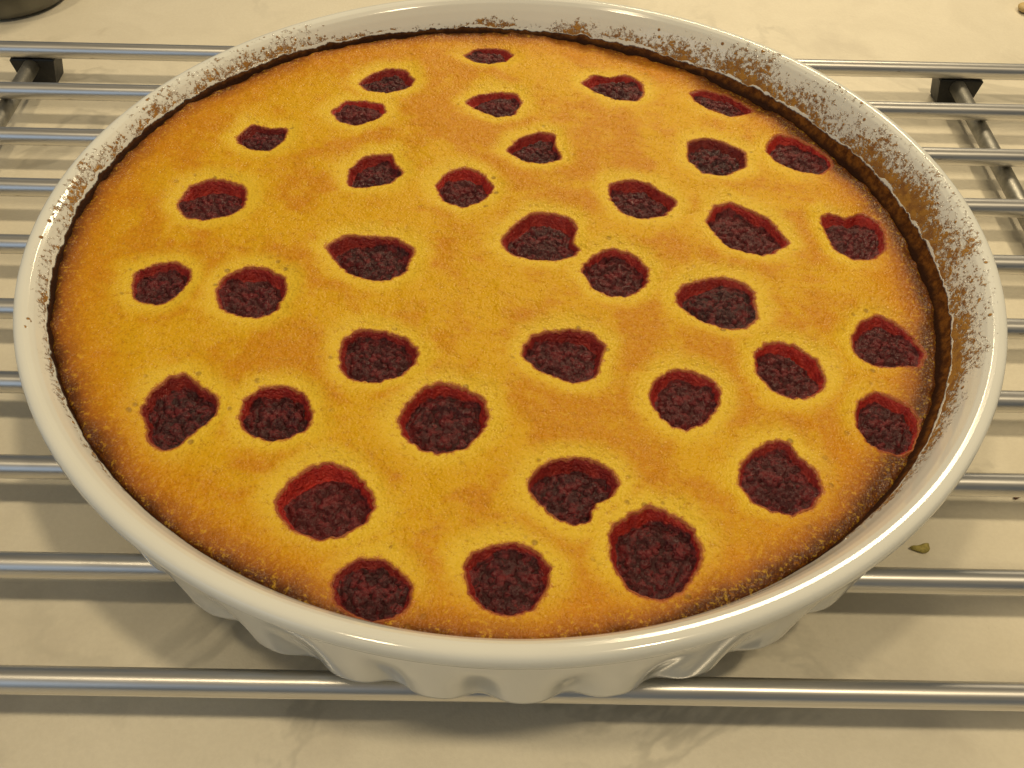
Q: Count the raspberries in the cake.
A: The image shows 37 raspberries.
